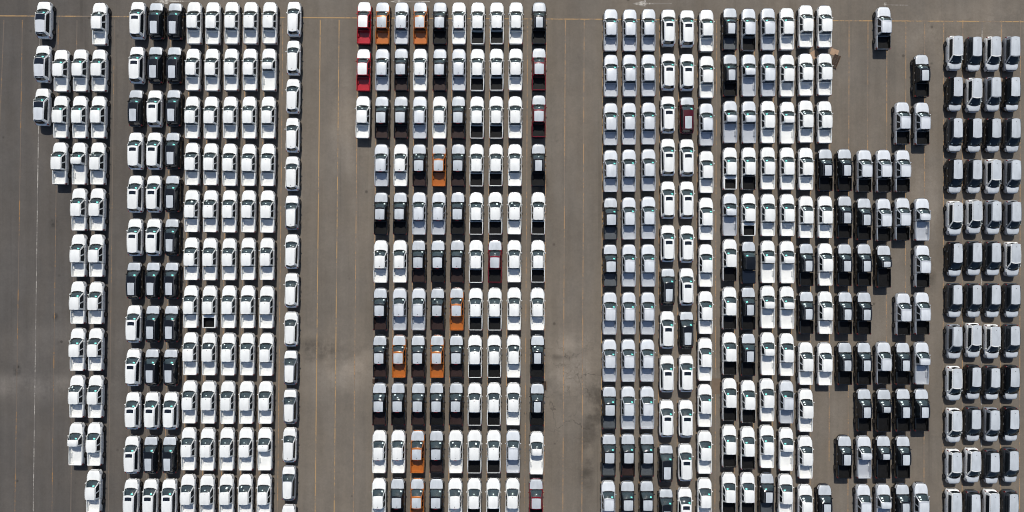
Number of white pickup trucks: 181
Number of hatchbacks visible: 125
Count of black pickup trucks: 69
